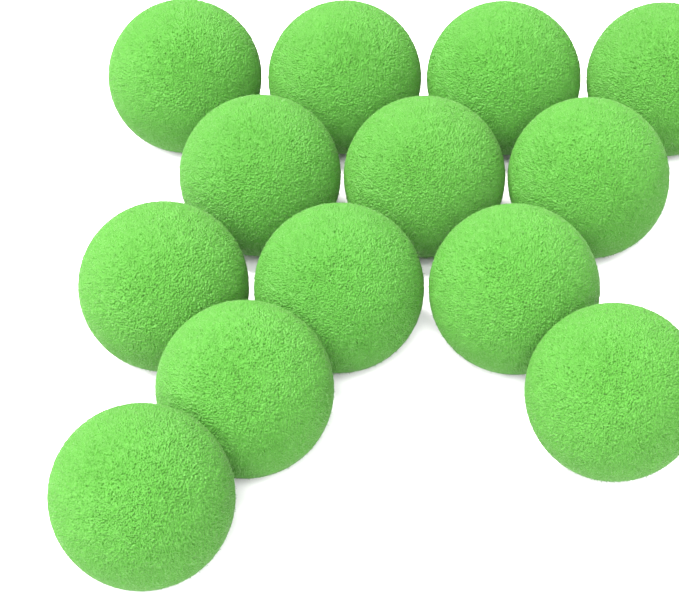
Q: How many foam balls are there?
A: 13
